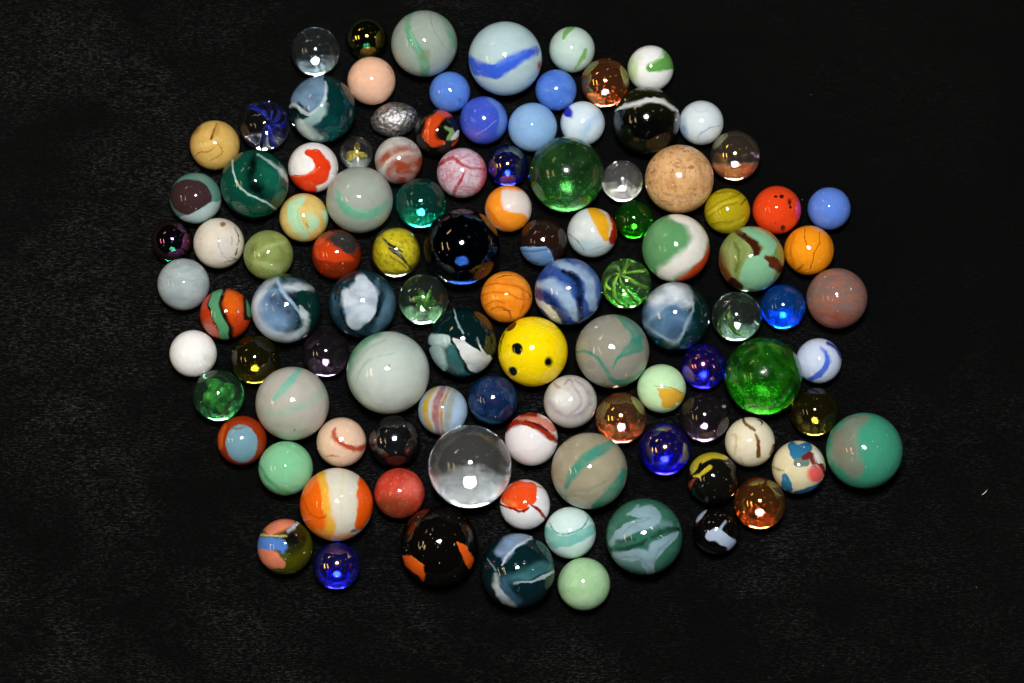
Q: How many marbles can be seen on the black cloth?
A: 104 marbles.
